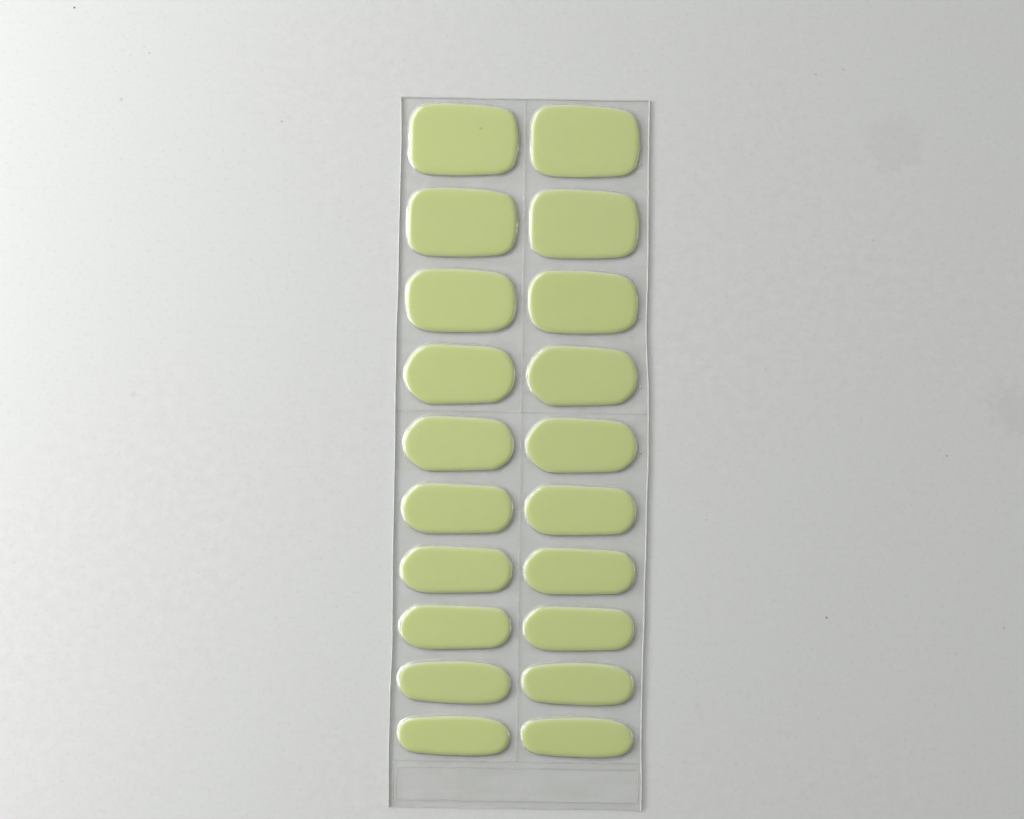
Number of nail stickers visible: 20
